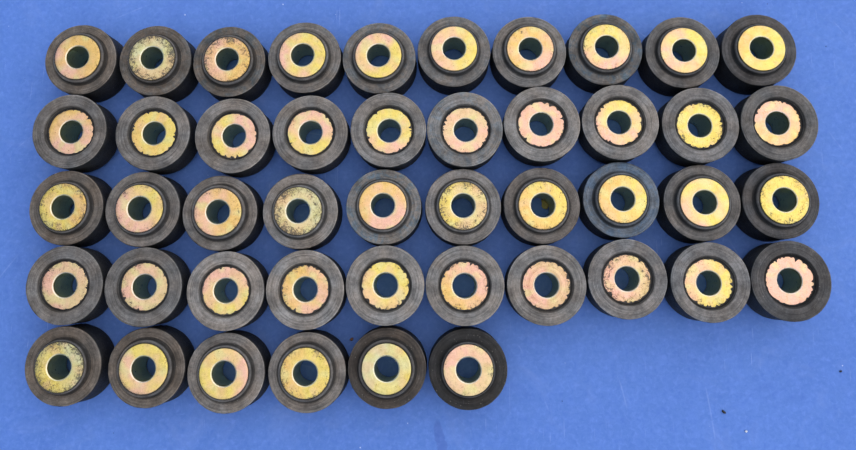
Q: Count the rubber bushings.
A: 46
